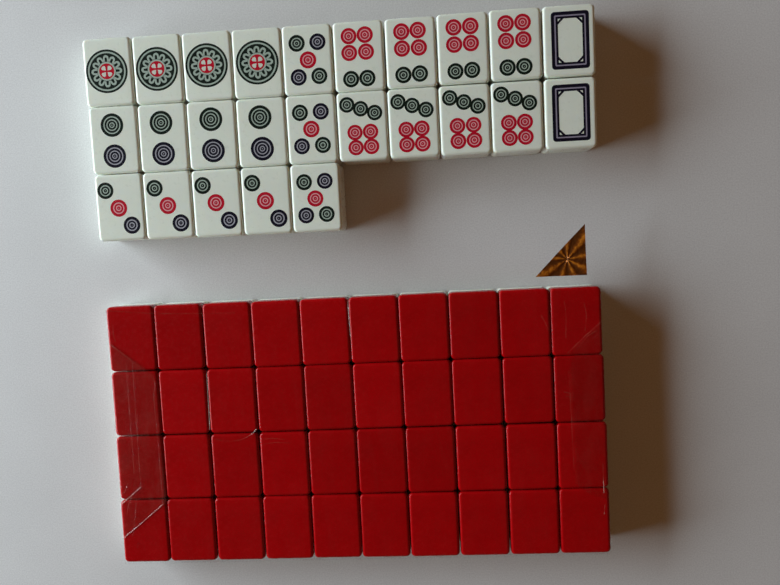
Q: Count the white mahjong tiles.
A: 25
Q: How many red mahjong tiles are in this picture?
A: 40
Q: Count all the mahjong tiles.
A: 65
